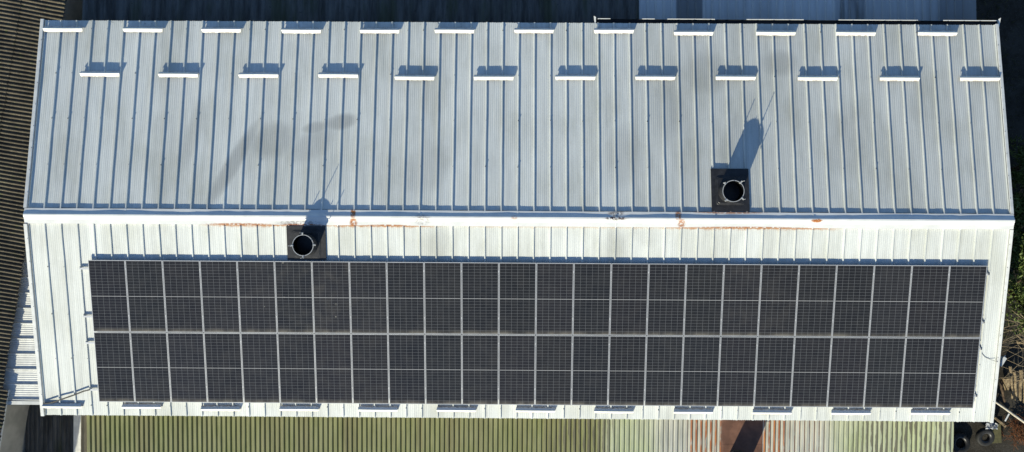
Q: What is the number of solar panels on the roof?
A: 48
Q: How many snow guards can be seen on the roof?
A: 36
